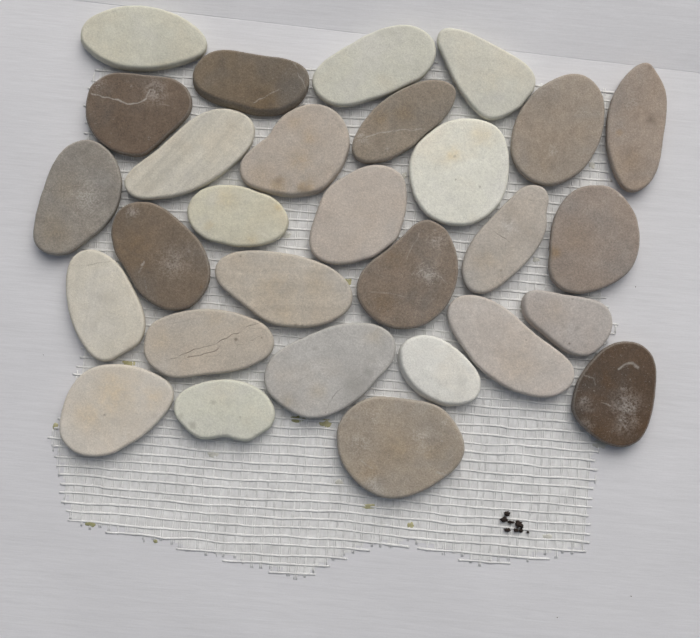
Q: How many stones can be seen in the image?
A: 29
